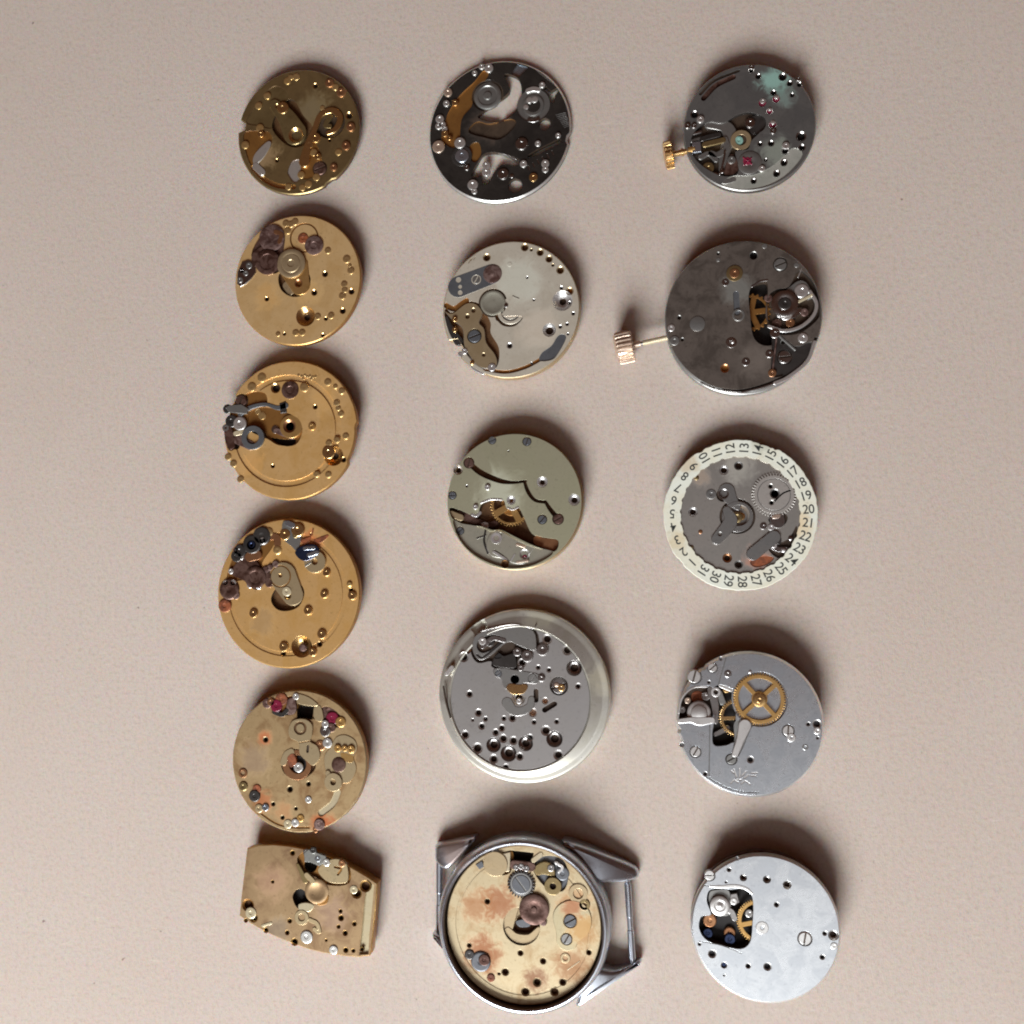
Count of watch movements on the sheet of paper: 16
